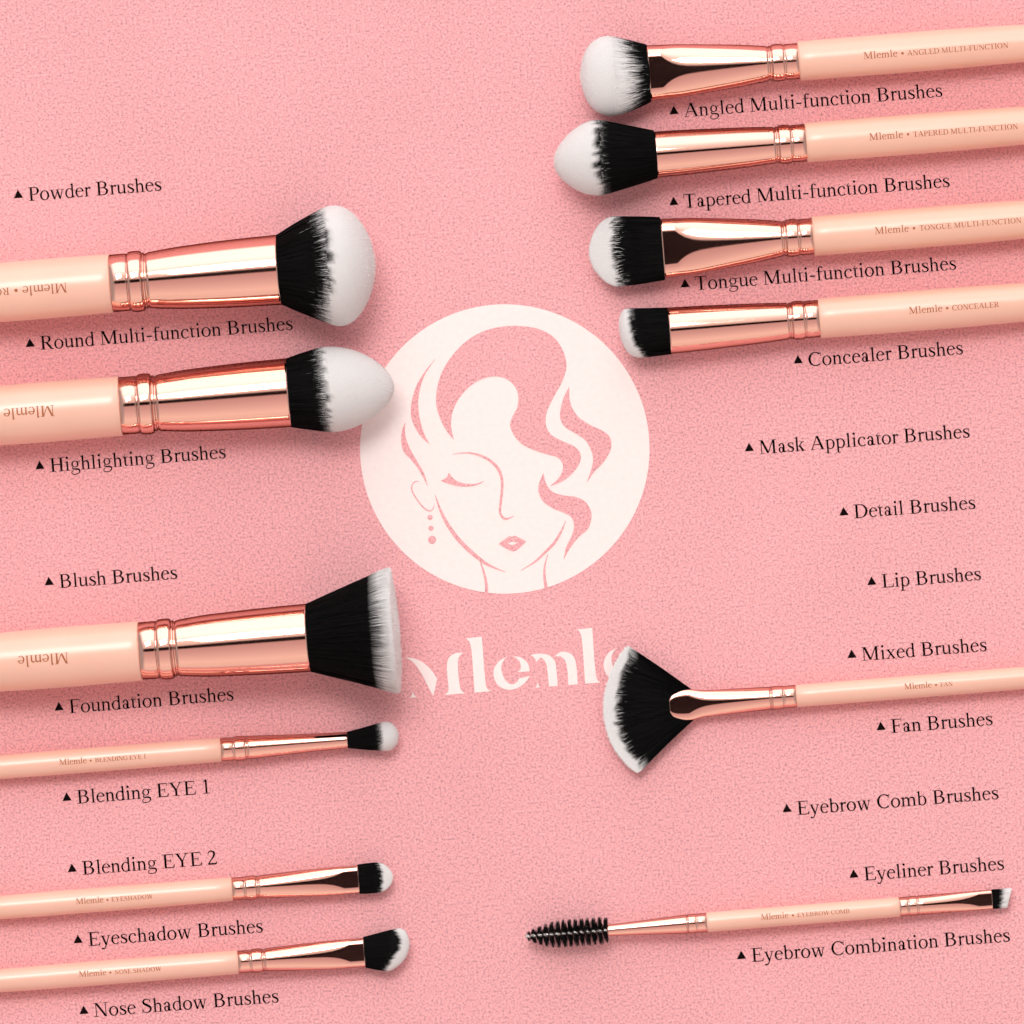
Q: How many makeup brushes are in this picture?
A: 12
